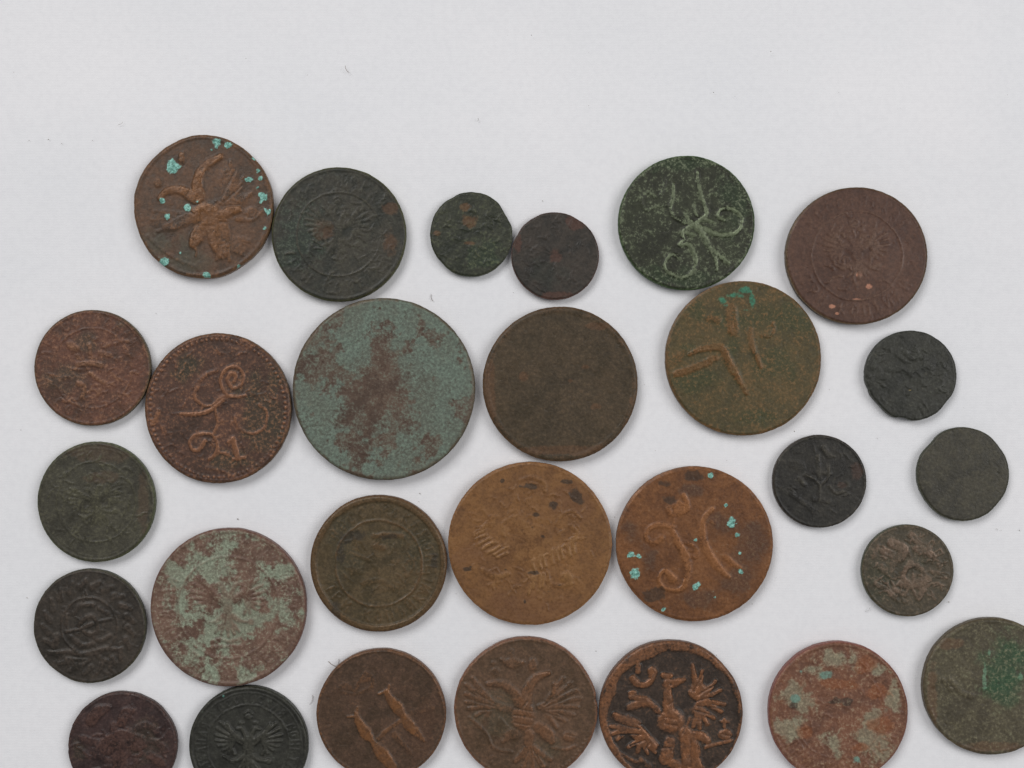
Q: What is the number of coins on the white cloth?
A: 28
